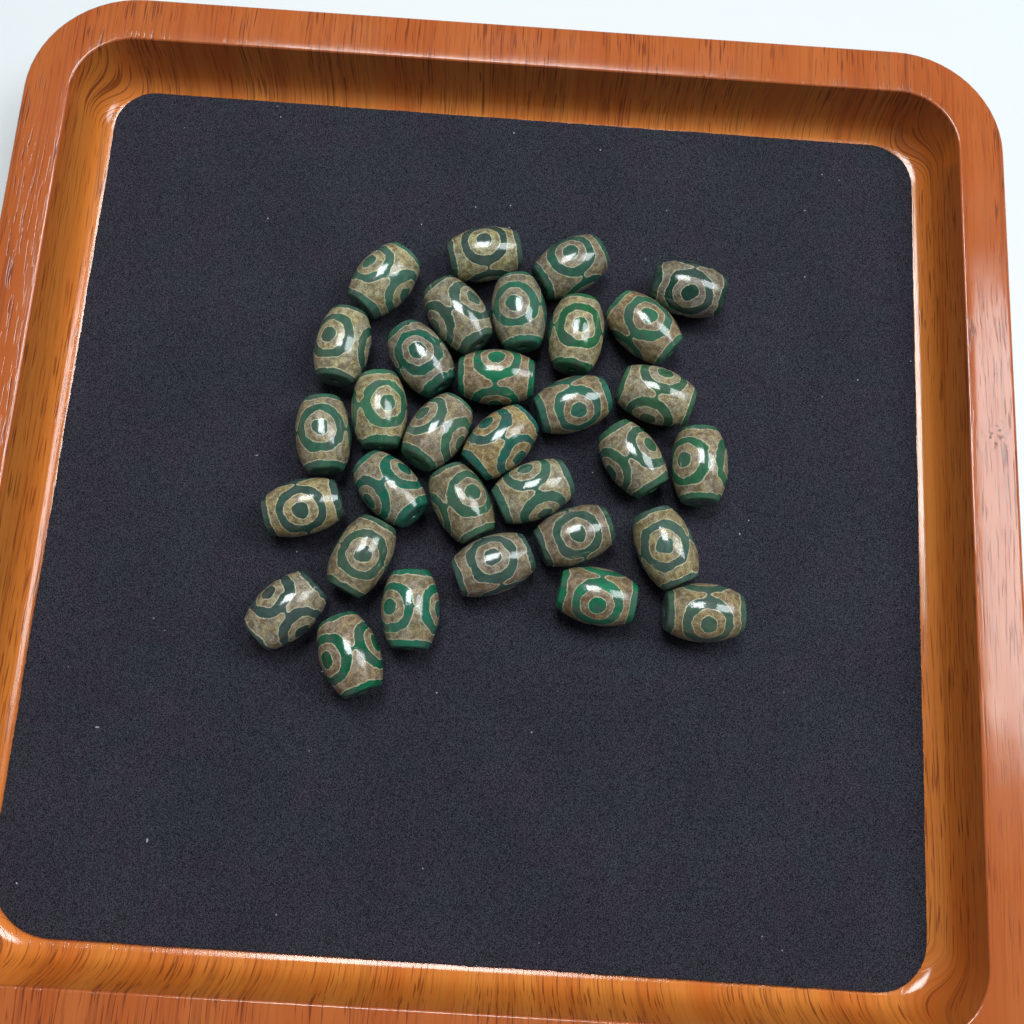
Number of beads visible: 32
